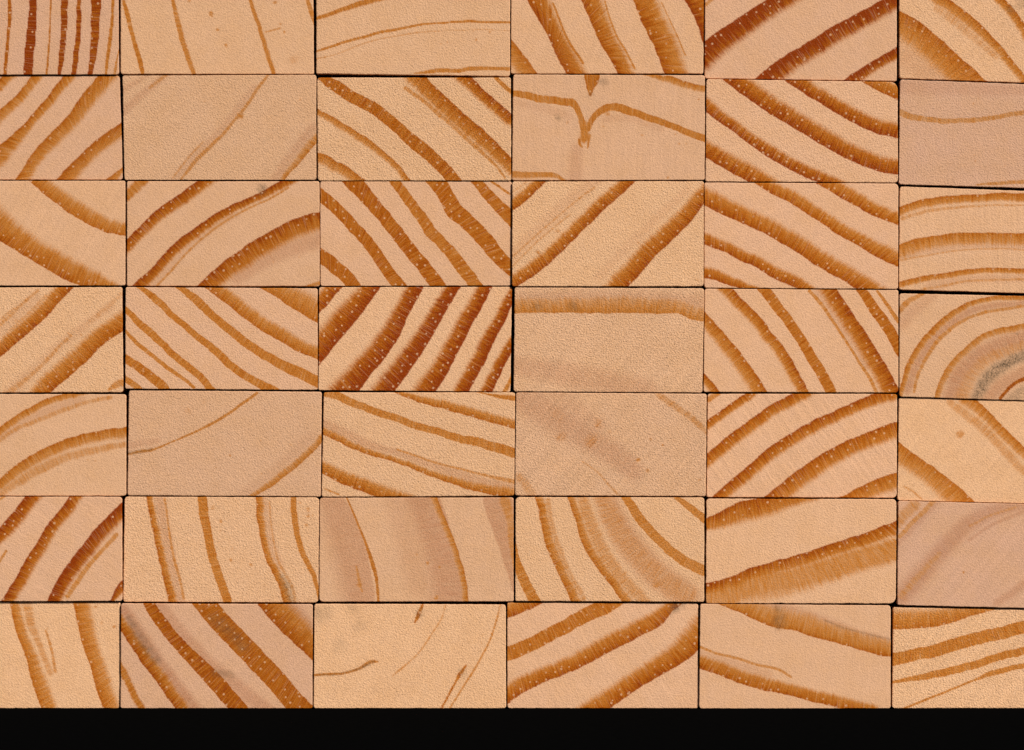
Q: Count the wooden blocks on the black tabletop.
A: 42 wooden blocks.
